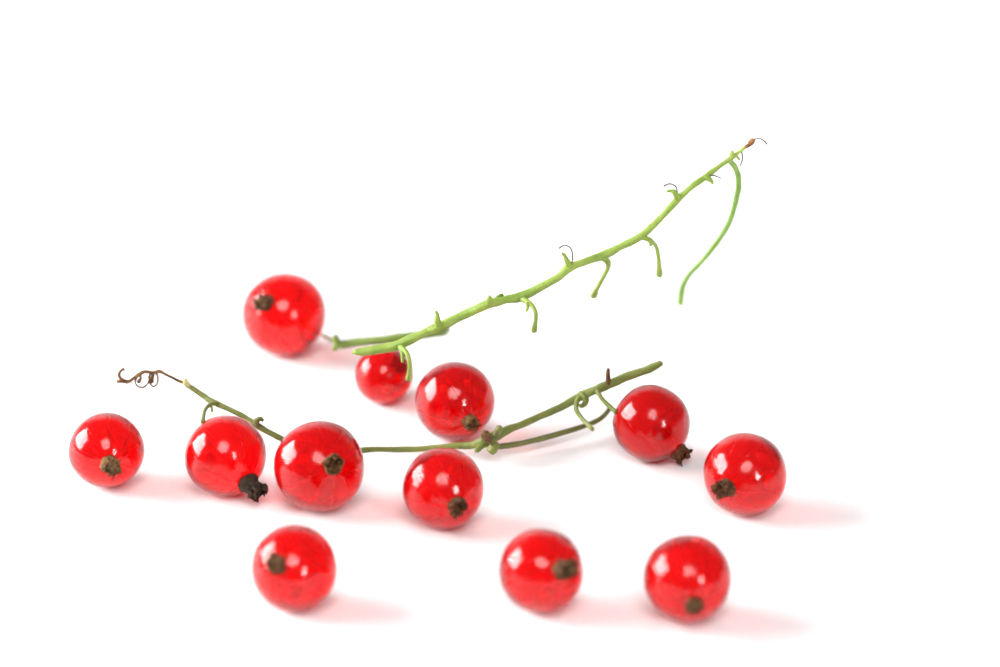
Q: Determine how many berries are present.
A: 12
